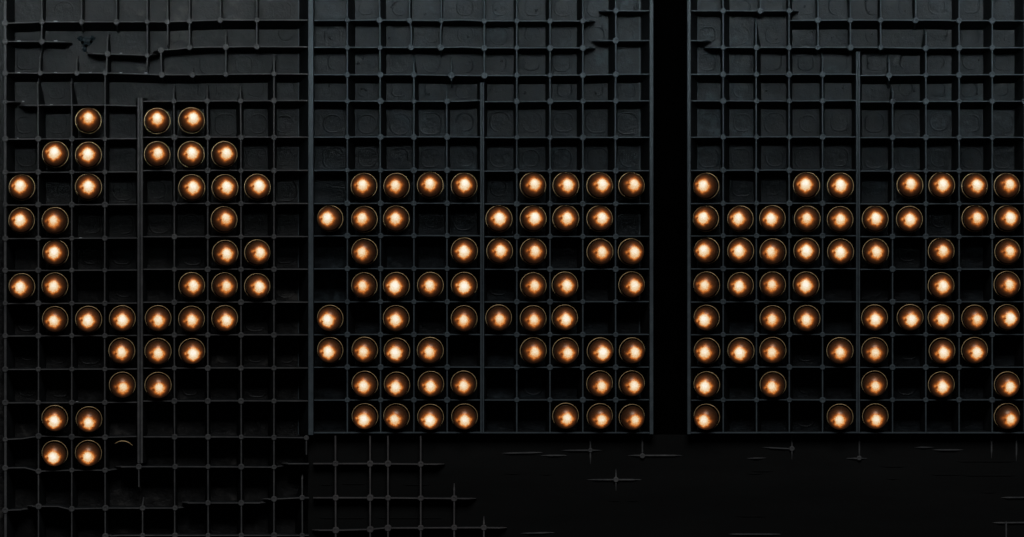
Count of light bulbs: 148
